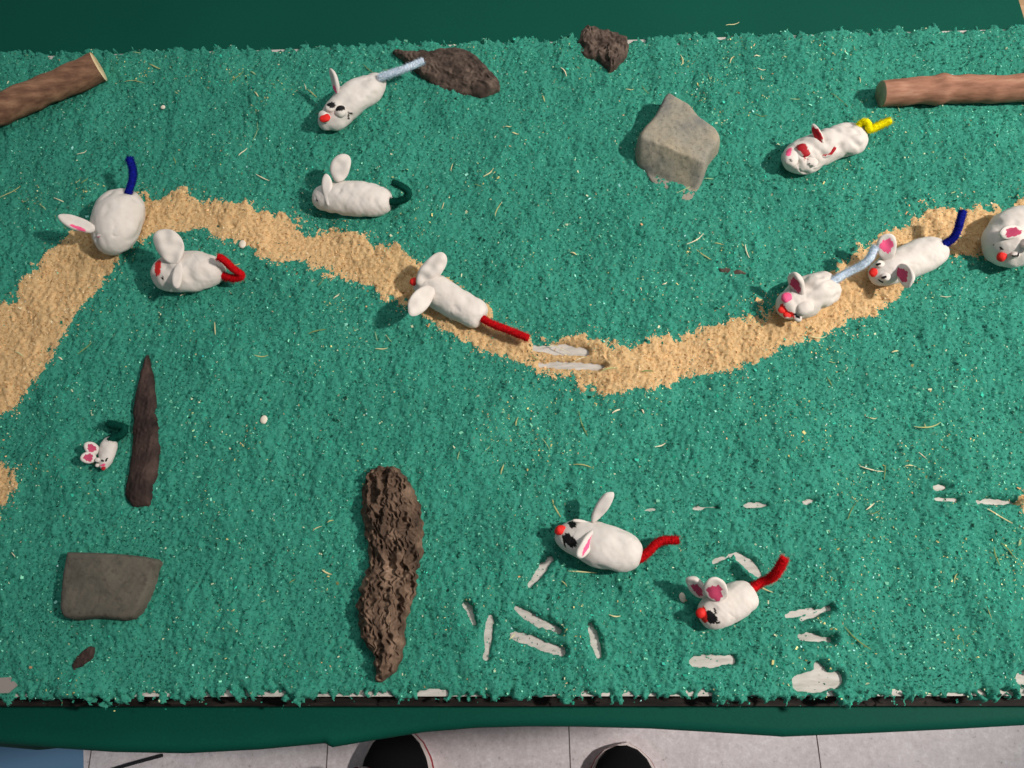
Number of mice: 12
